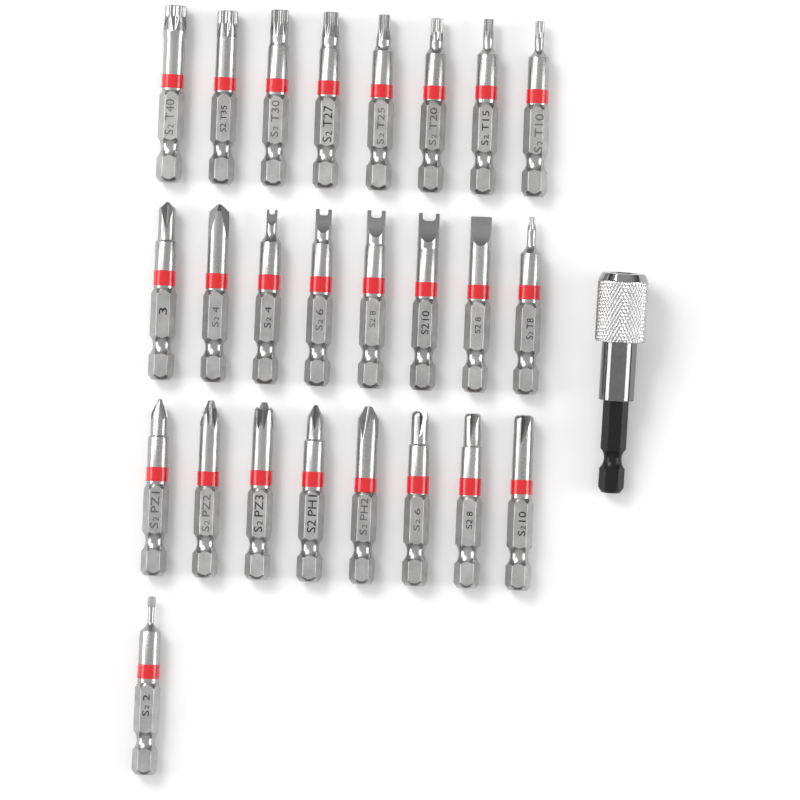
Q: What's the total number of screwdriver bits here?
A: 25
